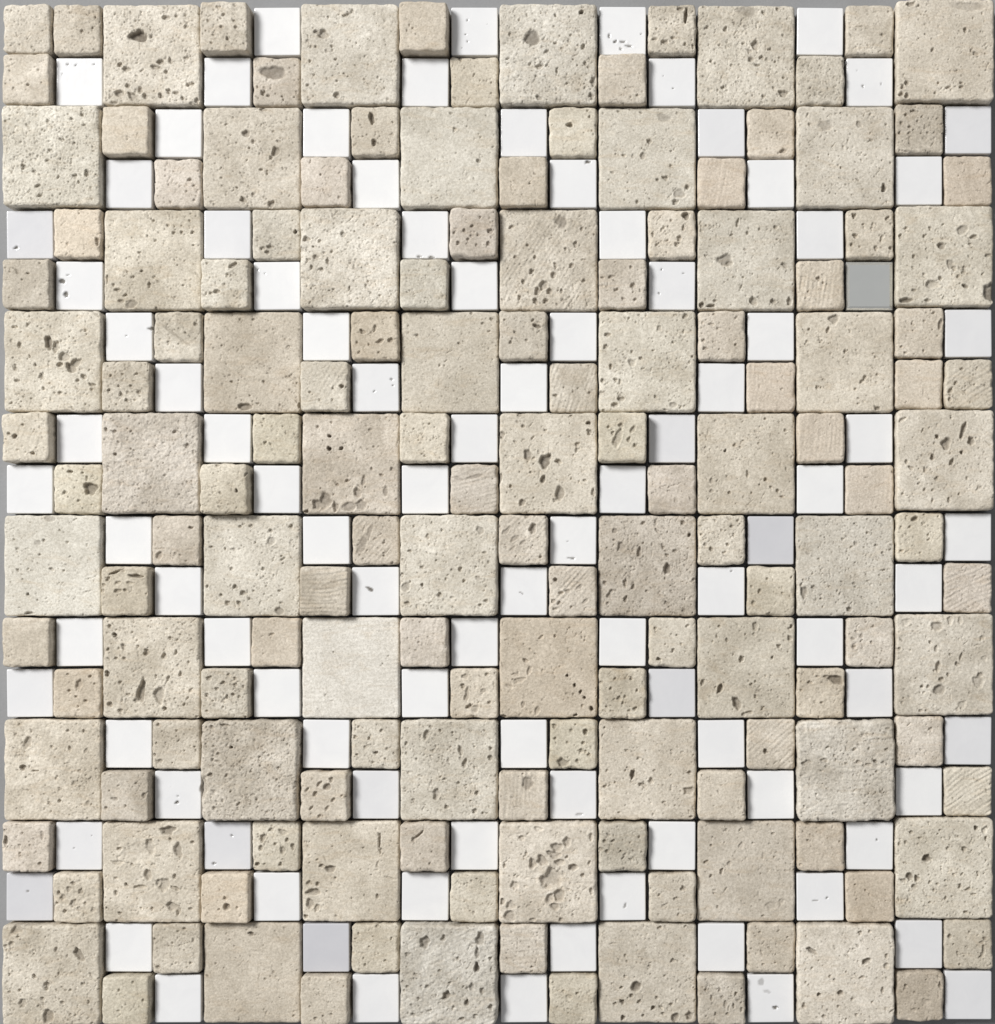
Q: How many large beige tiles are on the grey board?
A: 50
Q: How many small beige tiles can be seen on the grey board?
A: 102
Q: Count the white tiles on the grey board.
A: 97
